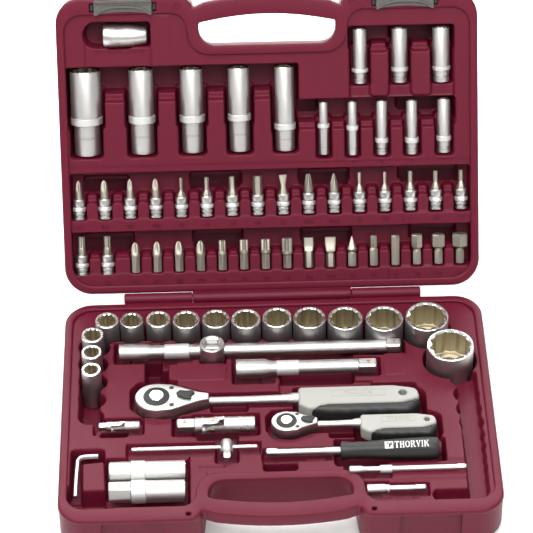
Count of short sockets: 15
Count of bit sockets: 18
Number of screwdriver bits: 16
